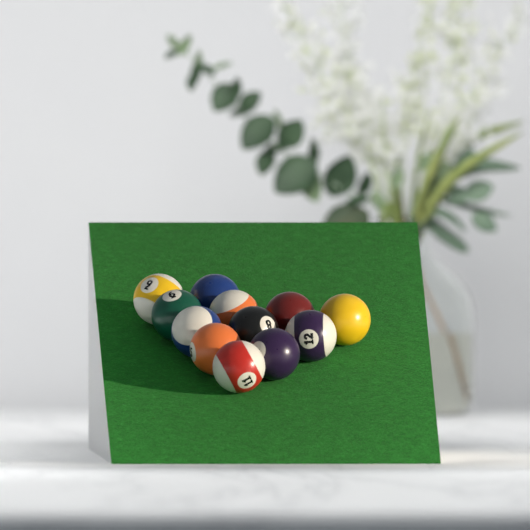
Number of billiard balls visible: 12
